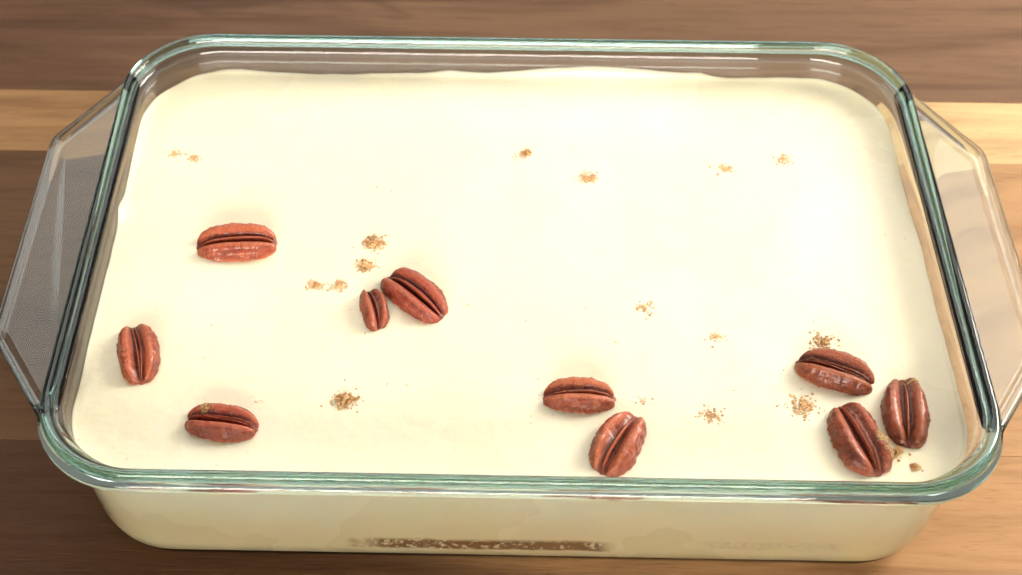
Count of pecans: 10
